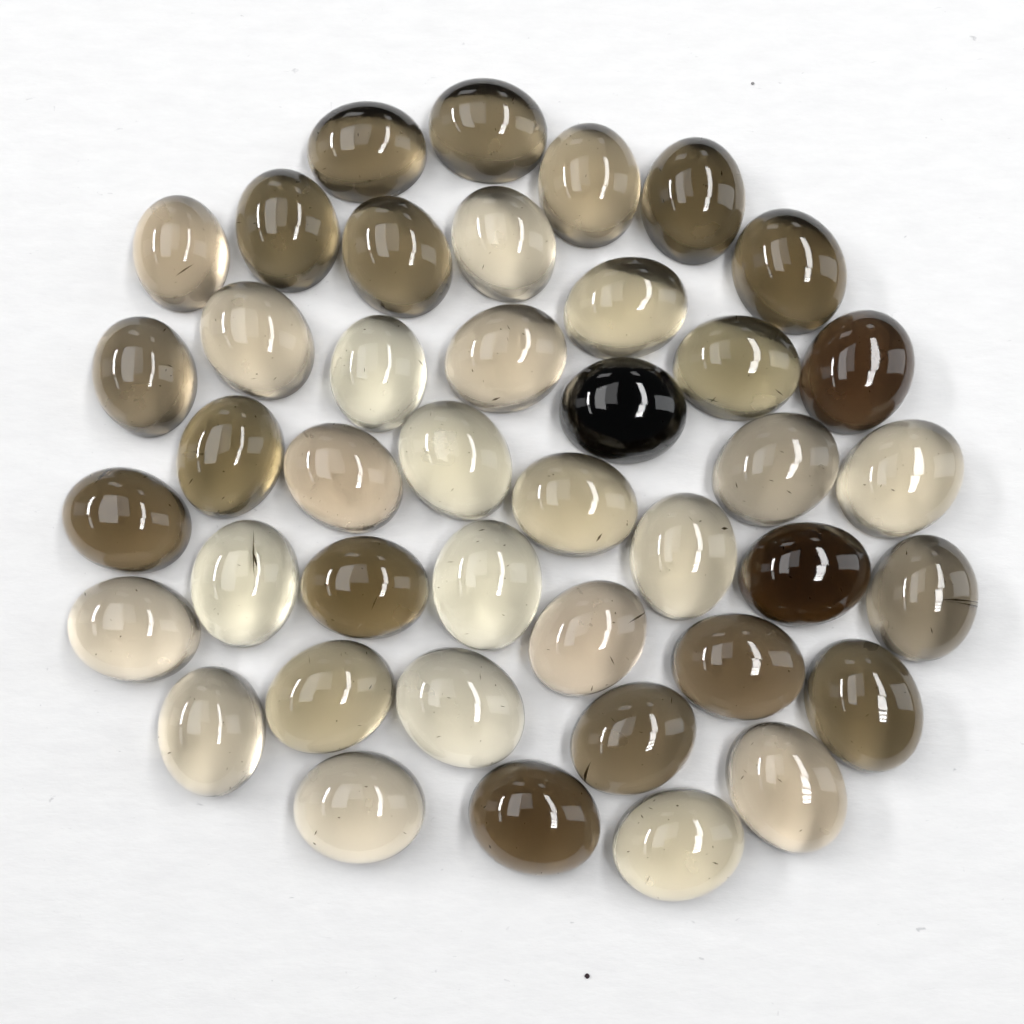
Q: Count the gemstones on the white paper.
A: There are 42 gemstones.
